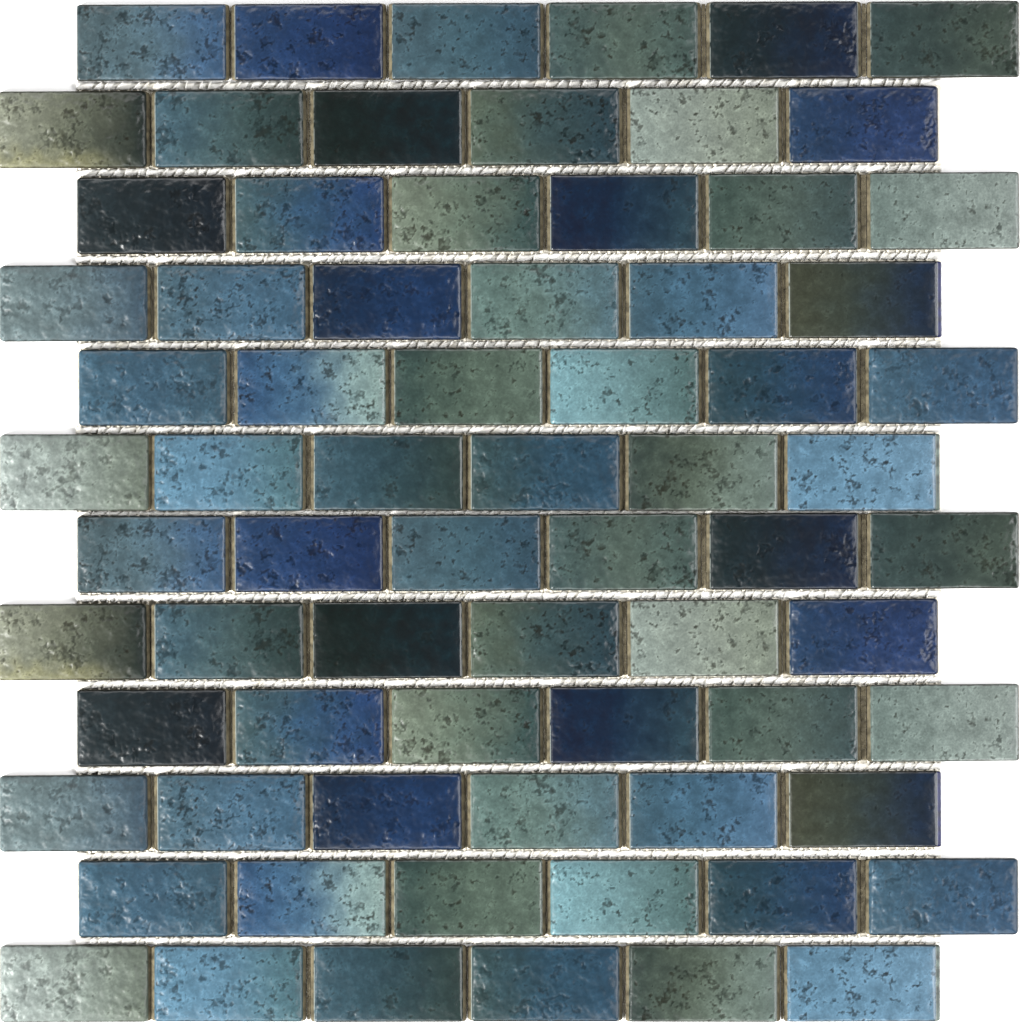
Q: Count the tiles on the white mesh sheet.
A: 72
